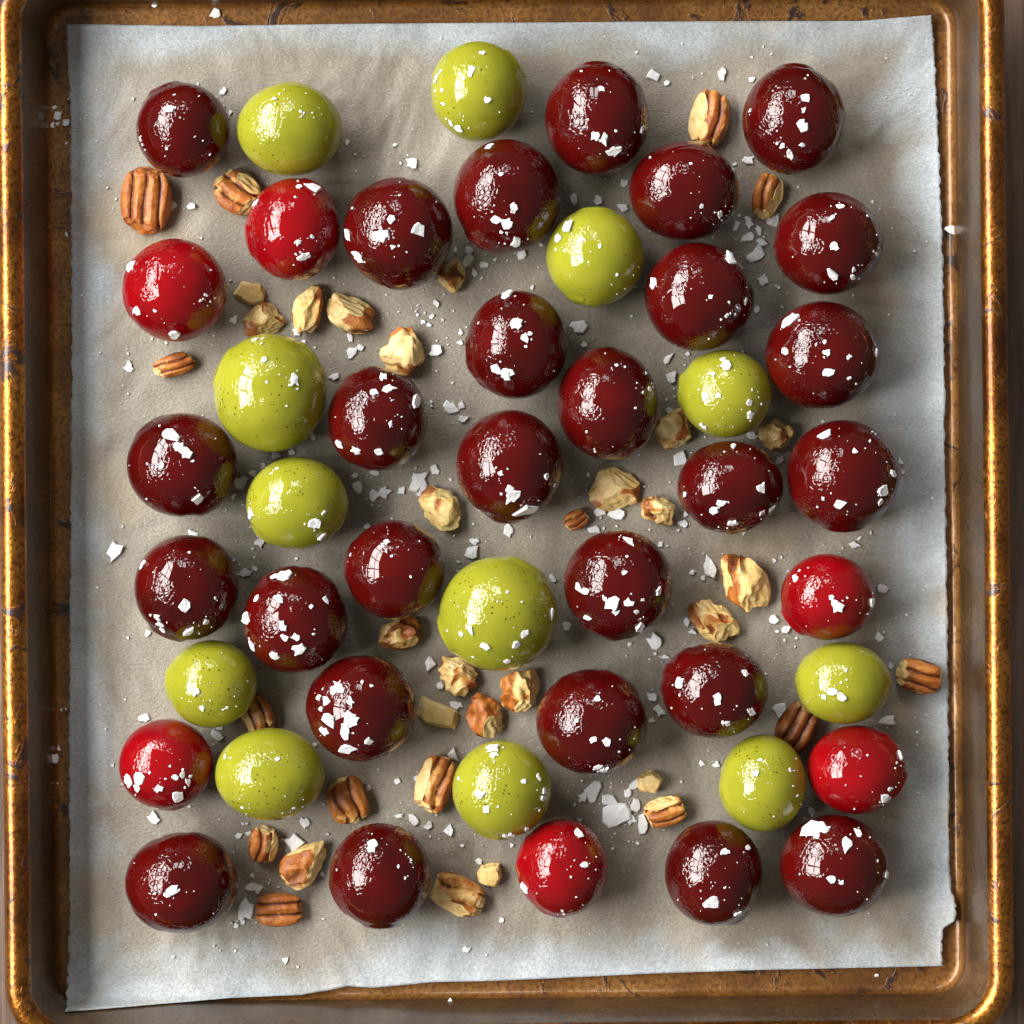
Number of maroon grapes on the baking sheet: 27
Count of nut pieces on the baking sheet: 36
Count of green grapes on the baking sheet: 12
